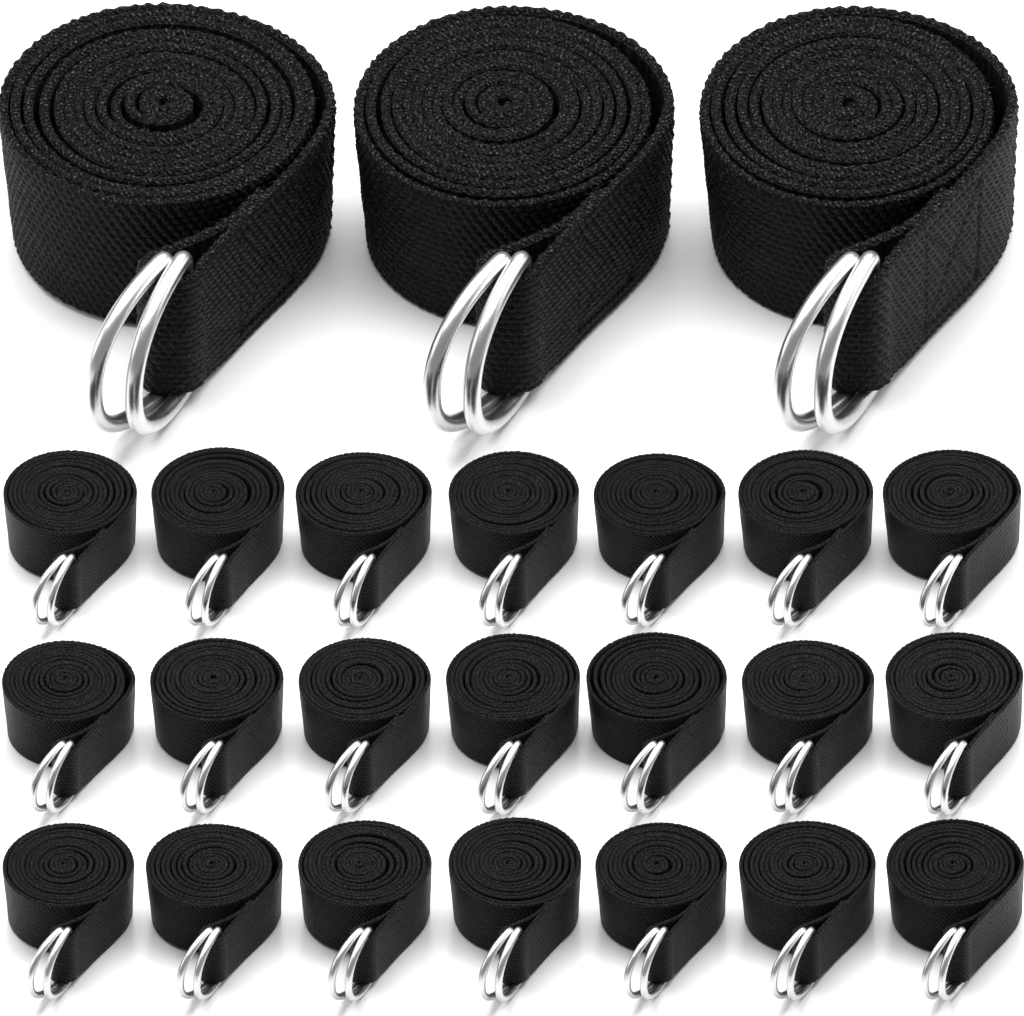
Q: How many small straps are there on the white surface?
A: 21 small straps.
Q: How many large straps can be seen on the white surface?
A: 3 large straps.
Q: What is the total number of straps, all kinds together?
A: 24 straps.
